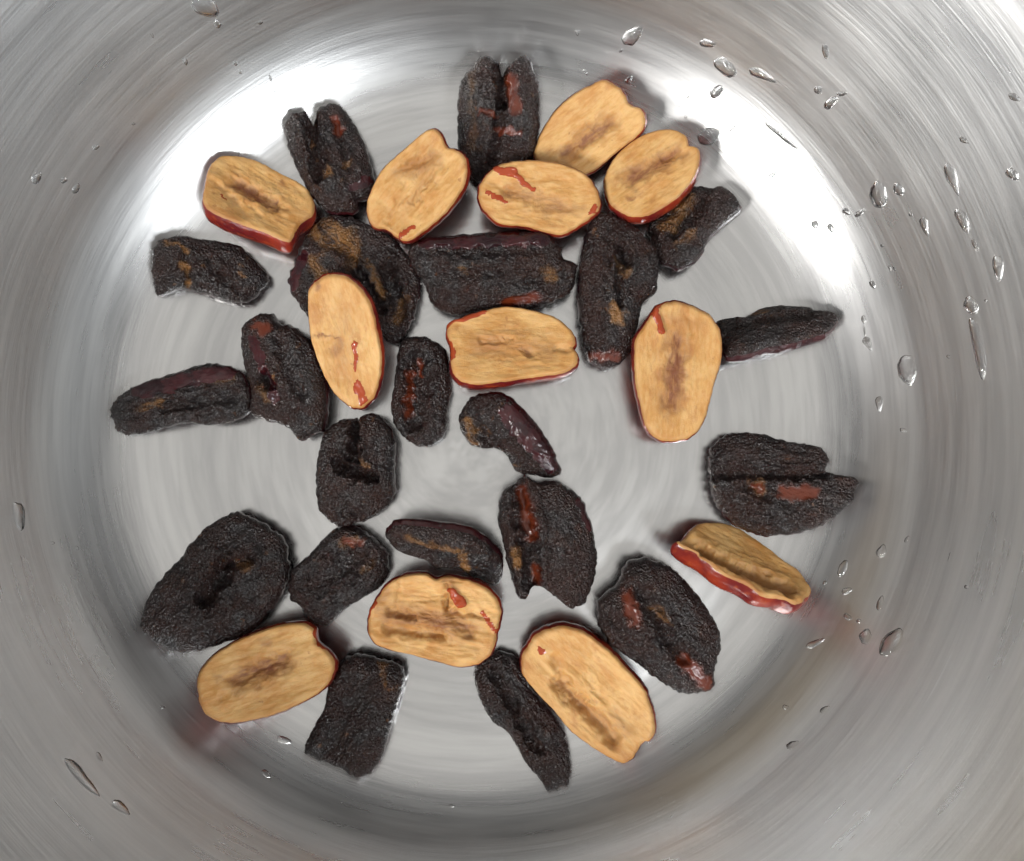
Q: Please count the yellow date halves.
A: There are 12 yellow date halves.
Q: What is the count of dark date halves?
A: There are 21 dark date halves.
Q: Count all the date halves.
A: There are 33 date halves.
